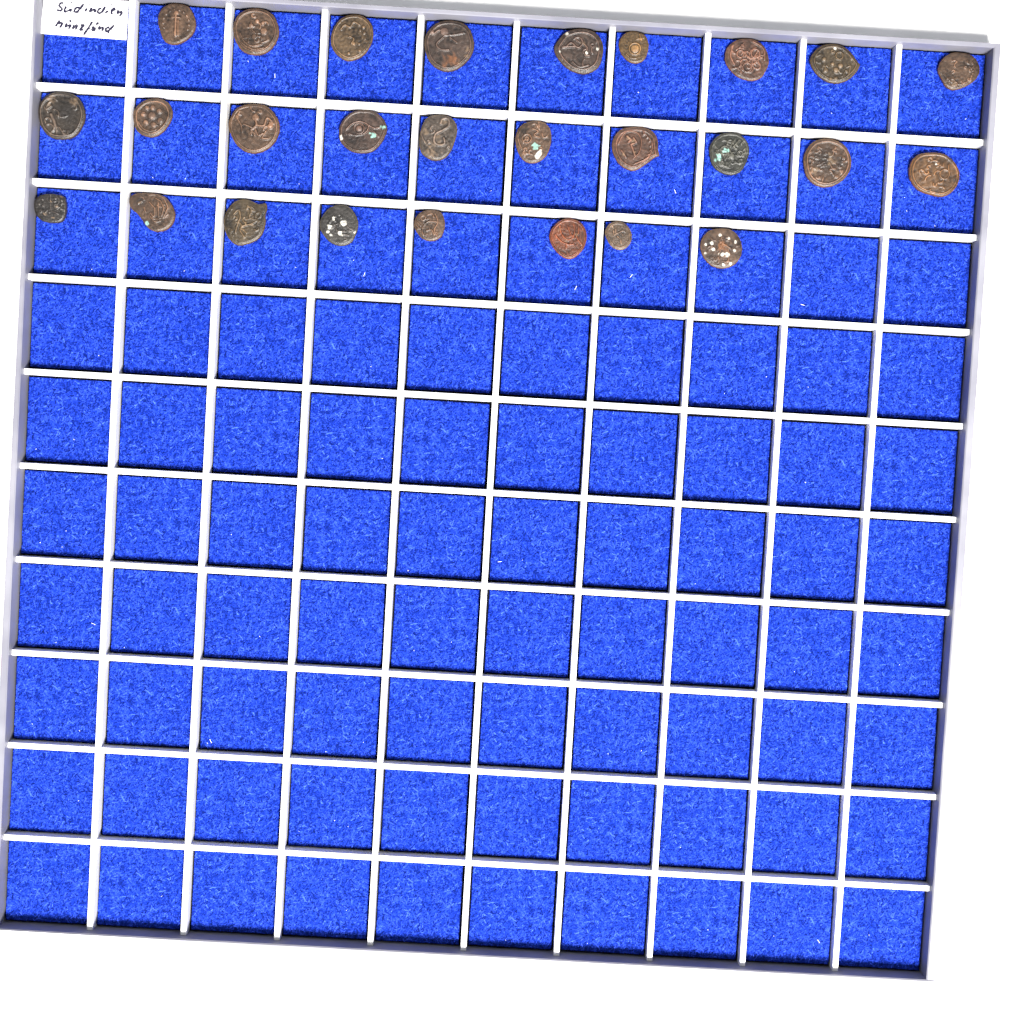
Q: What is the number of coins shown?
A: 27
